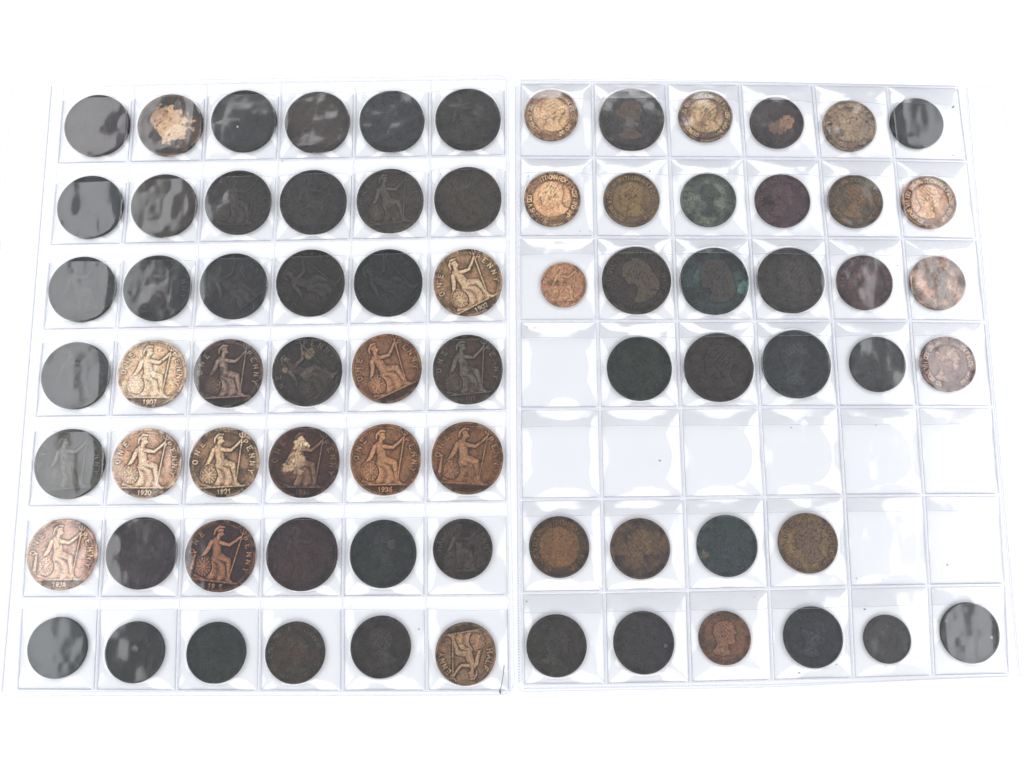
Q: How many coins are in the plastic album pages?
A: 75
